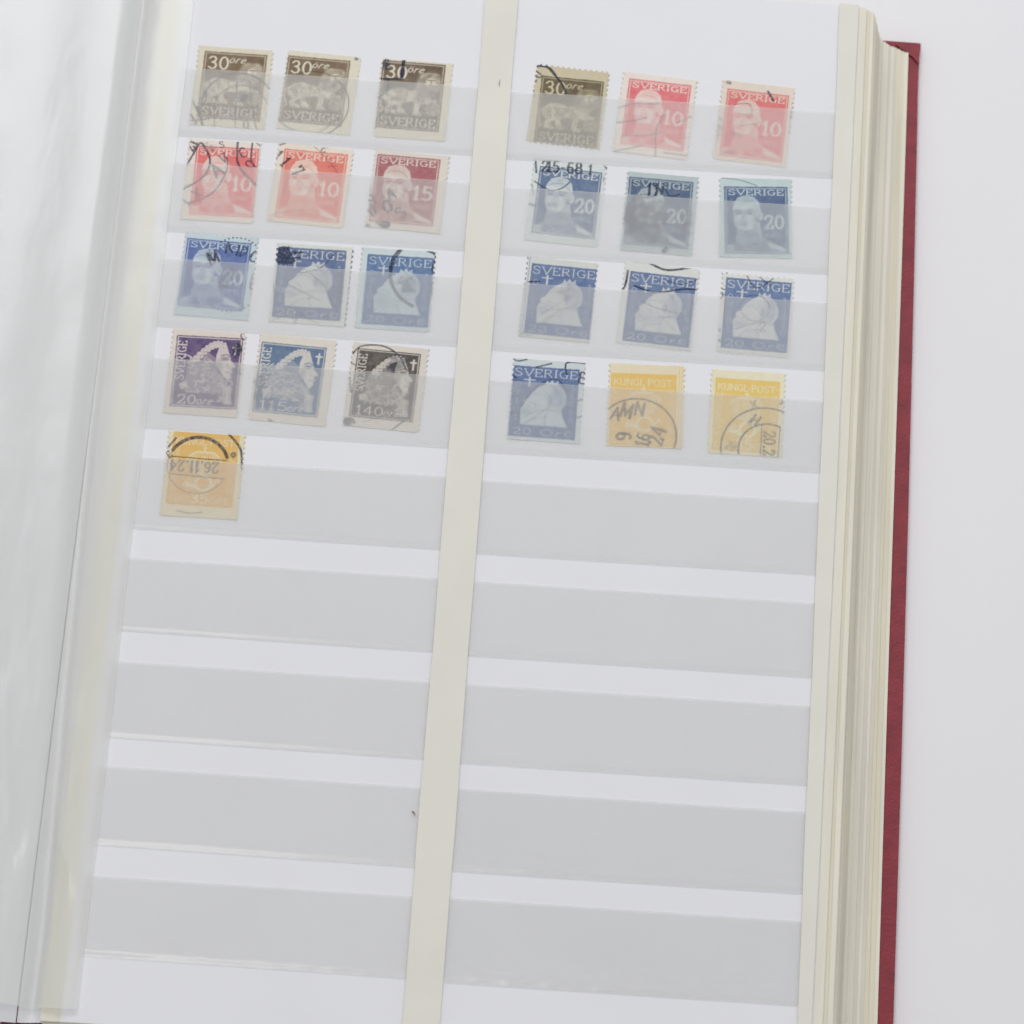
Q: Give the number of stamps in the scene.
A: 25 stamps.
